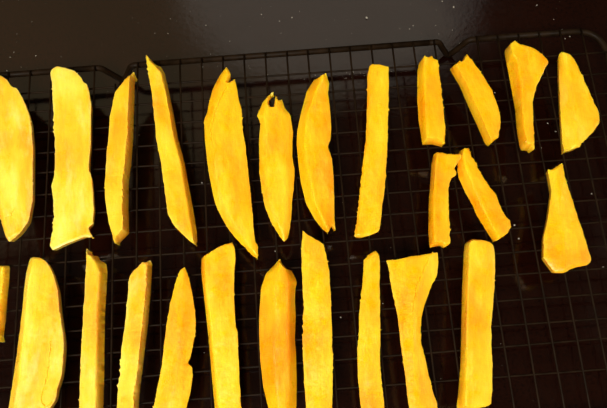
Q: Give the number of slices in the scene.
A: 26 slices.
